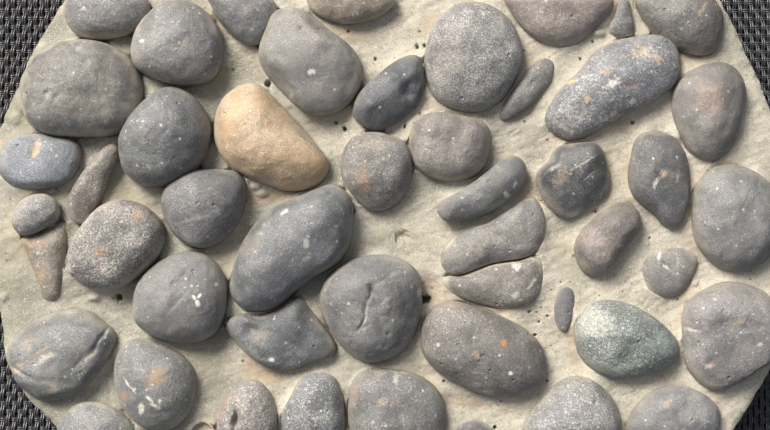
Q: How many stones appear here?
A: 49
